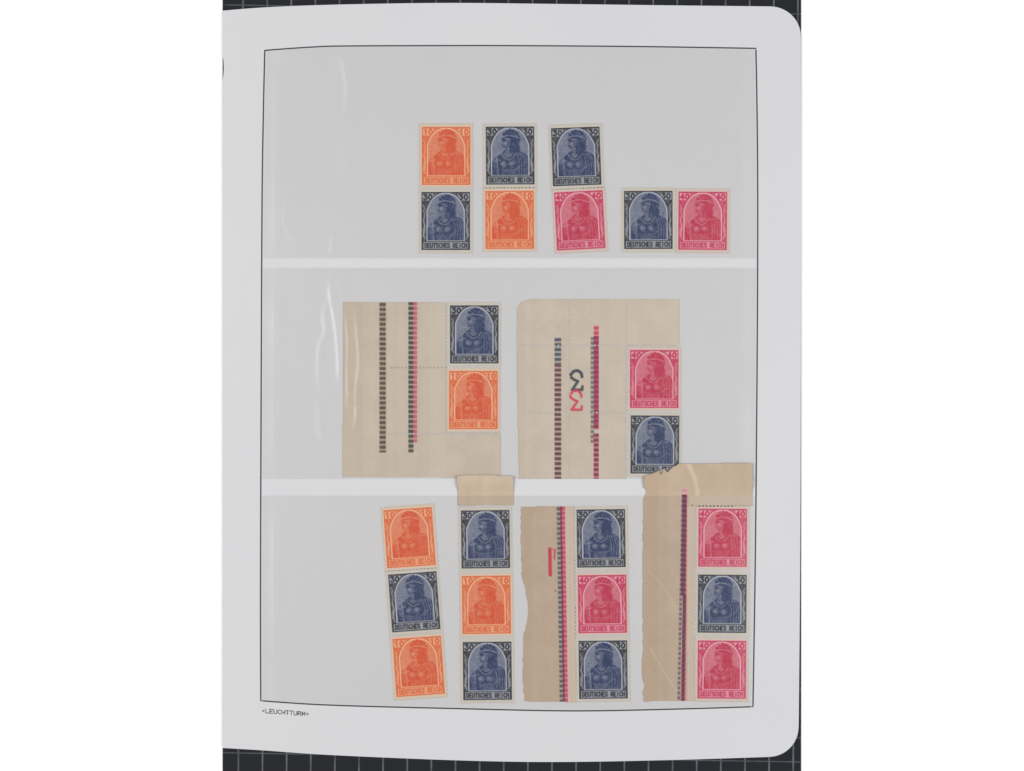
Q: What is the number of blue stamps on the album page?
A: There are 12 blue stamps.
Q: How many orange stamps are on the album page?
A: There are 6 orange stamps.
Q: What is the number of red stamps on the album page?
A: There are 6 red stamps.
